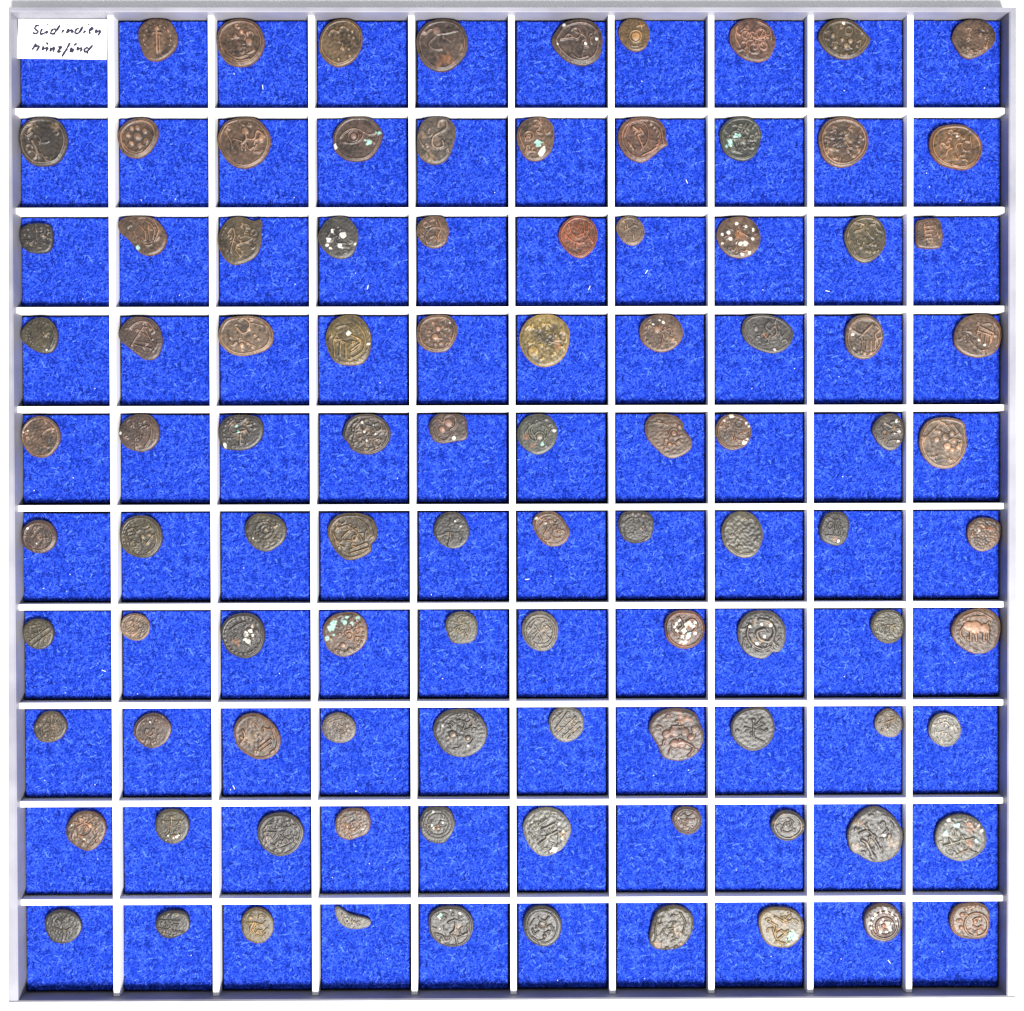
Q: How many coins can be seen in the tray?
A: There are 99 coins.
